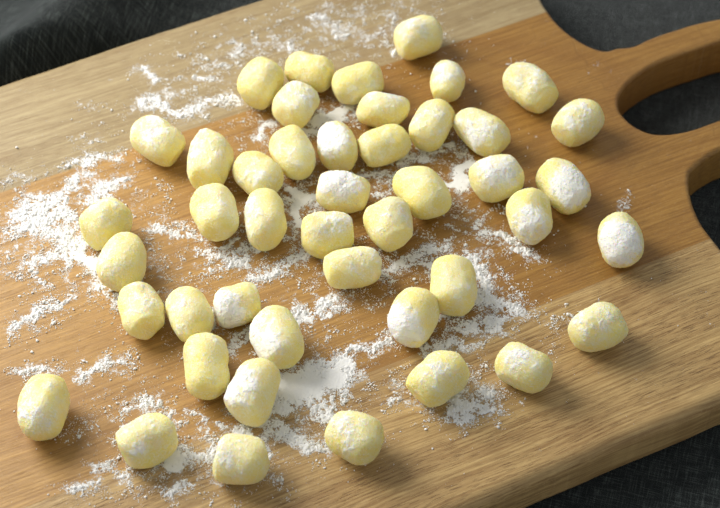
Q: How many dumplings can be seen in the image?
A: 45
